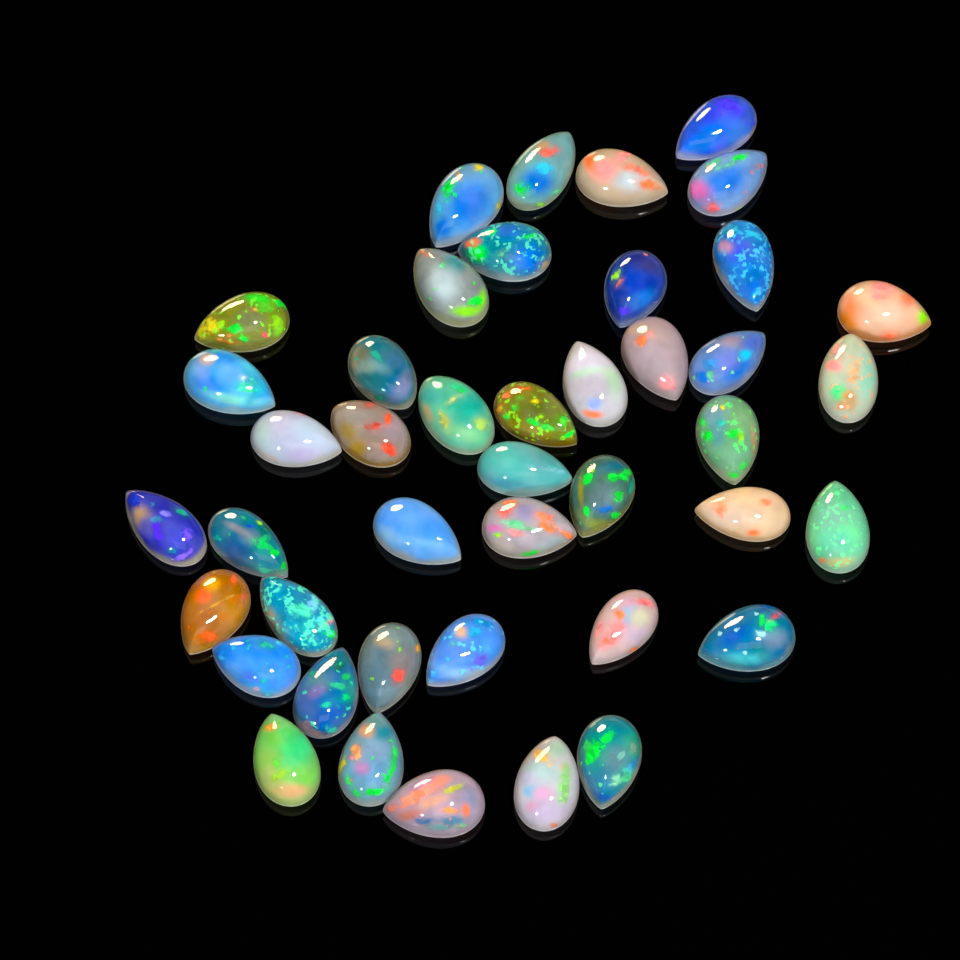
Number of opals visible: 43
